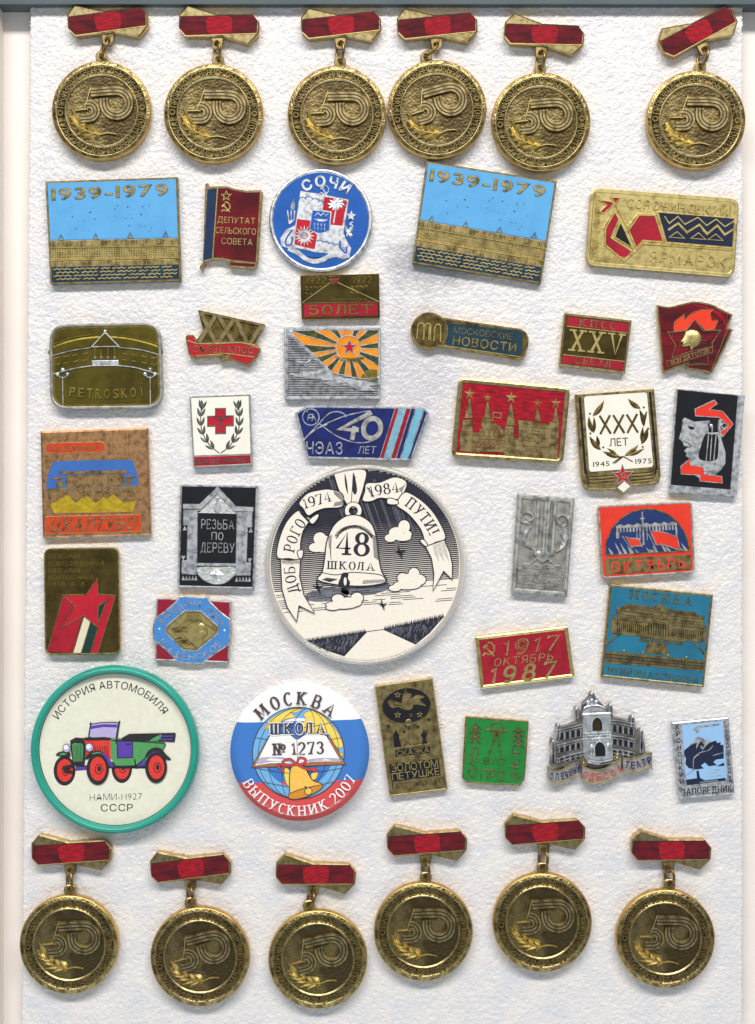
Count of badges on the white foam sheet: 32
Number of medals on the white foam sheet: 12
